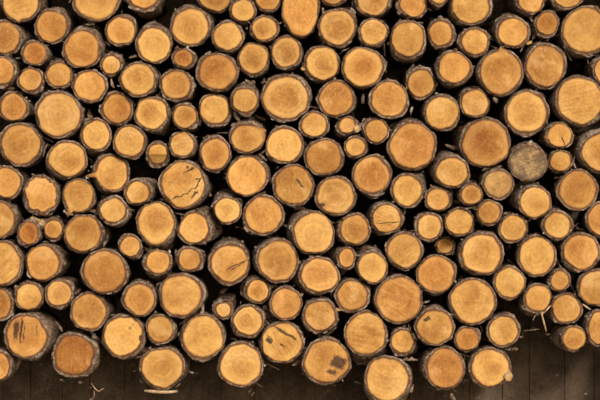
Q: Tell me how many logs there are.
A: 174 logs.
